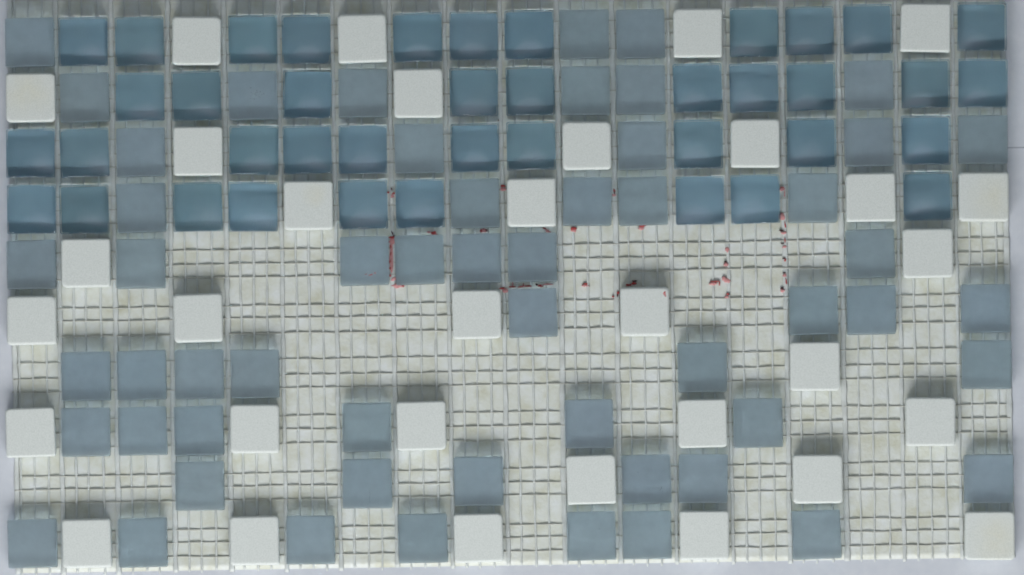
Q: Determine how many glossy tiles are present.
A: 40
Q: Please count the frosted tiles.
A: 55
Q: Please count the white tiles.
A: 32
